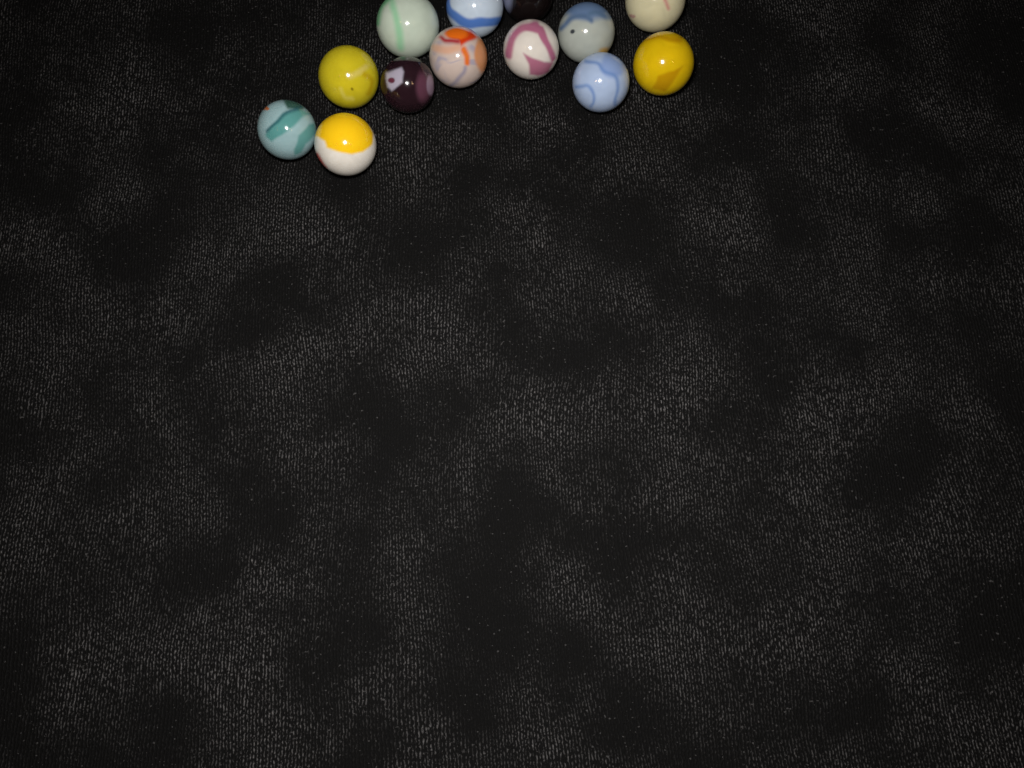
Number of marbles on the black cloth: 13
